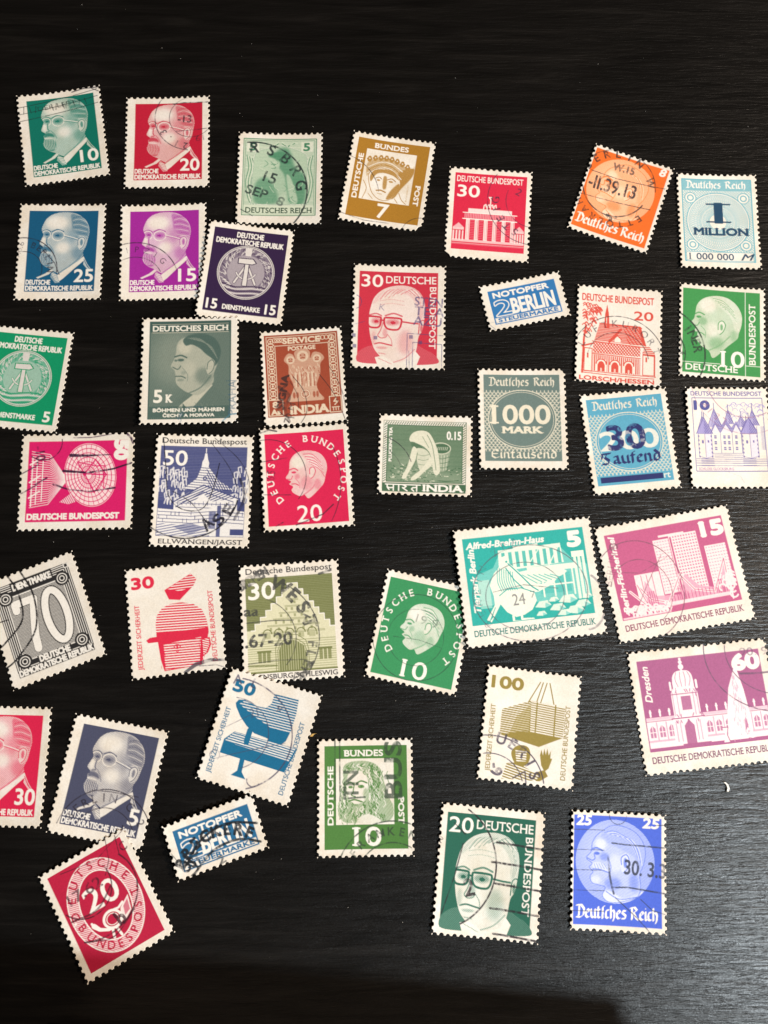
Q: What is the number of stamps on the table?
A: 40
